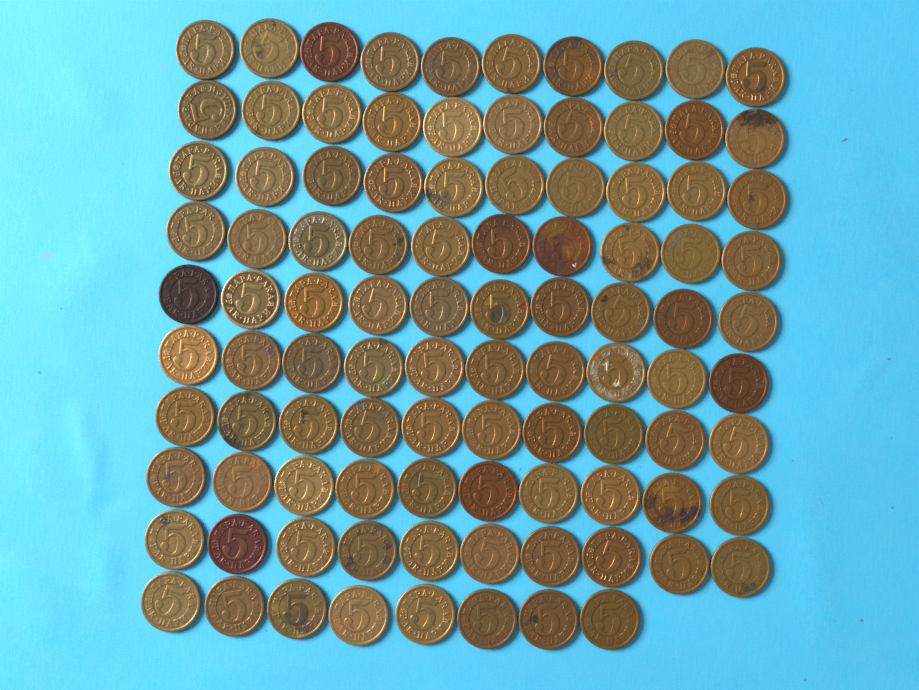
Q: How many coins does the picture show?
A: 98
